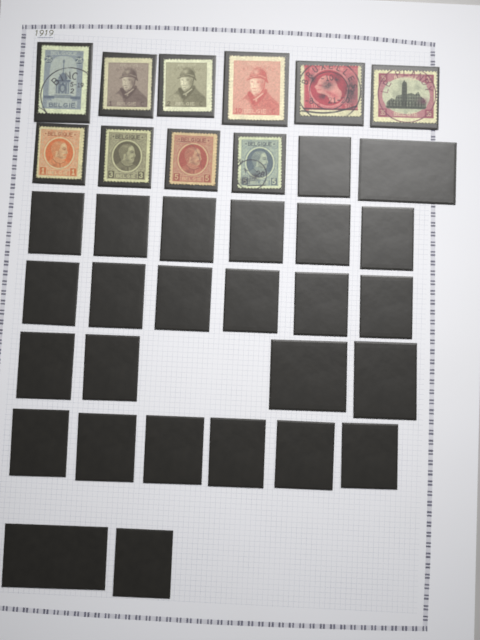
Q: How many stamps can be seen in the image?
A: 10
